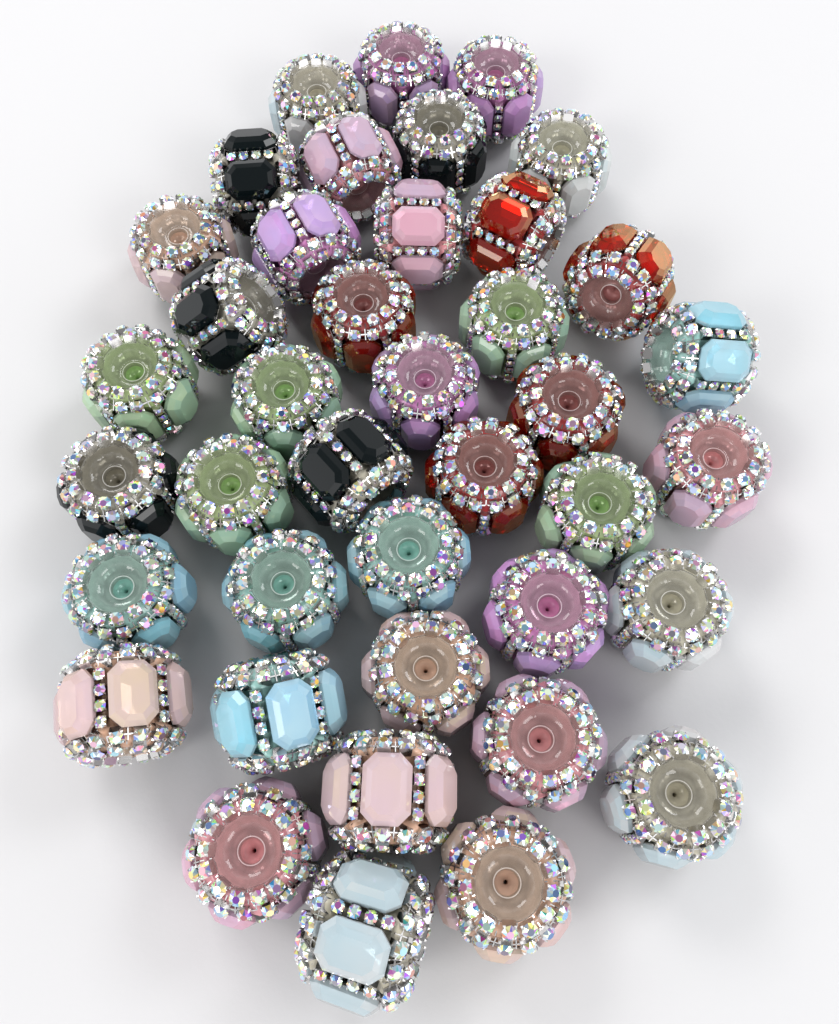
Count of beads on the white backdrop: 40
